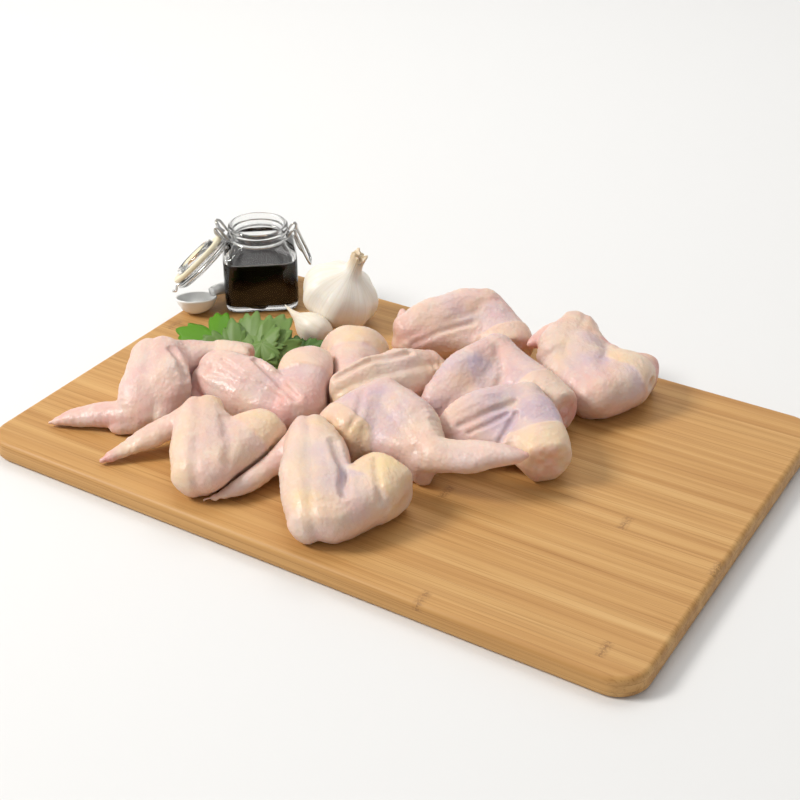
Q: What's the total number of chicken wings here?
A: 10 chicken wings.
